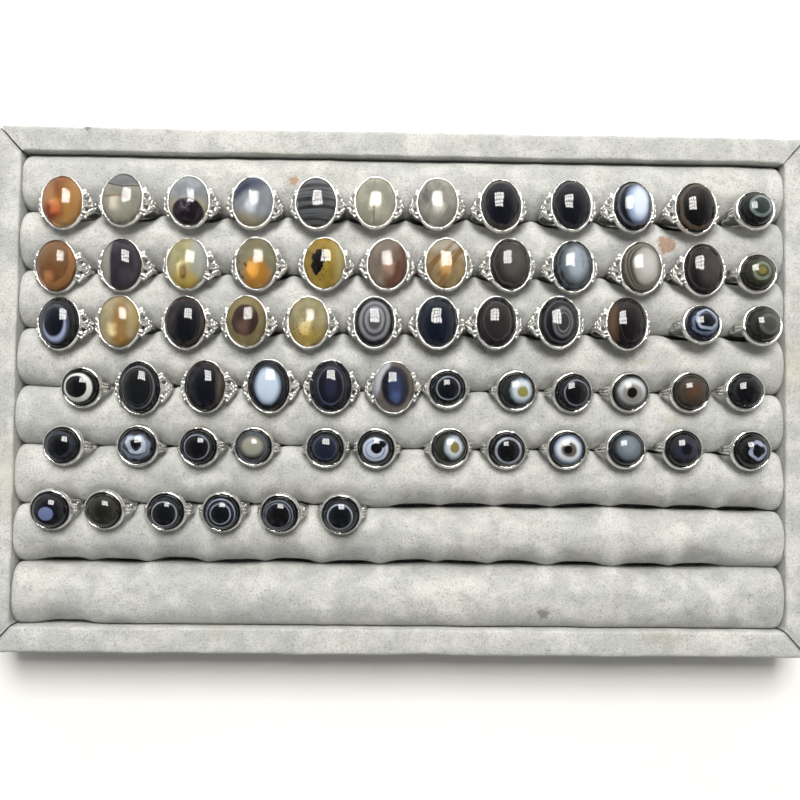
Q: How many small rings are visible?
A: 29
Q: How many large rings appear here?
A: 37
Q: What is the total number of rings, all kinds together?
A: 66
